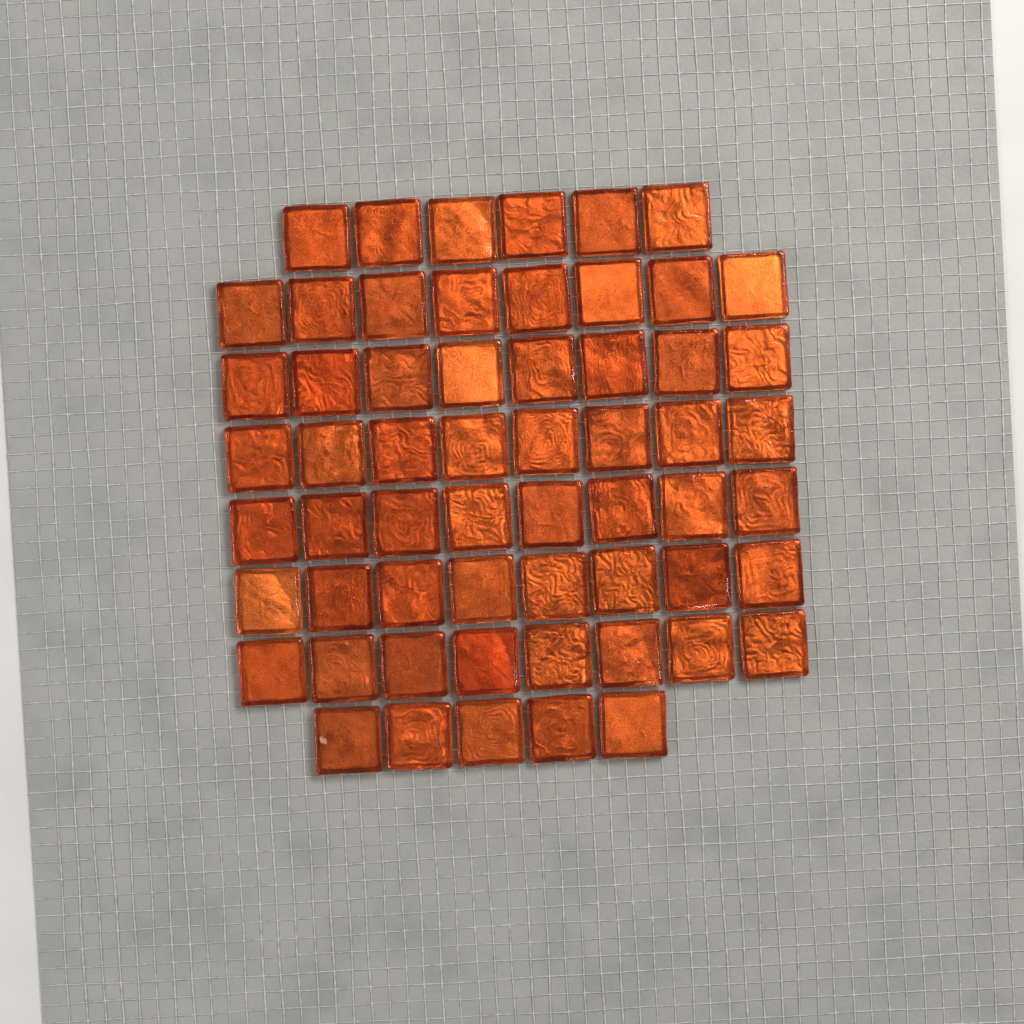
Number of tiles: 59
